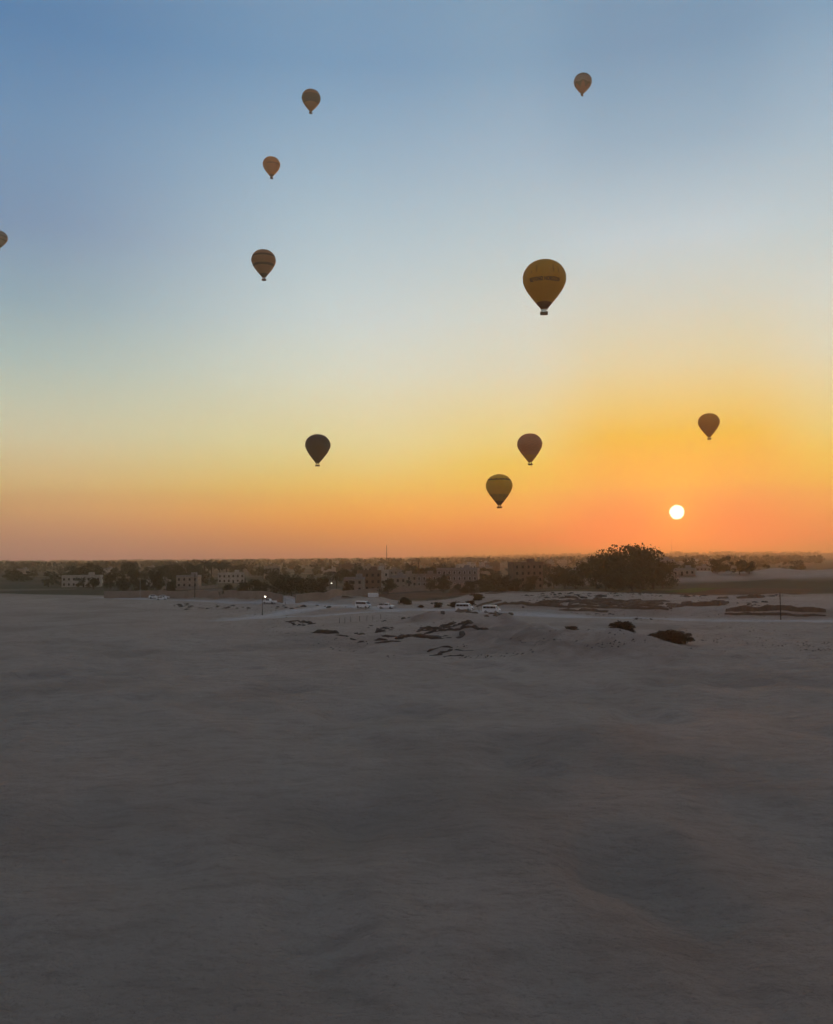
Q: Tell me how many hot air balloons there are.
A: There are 10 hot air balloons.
